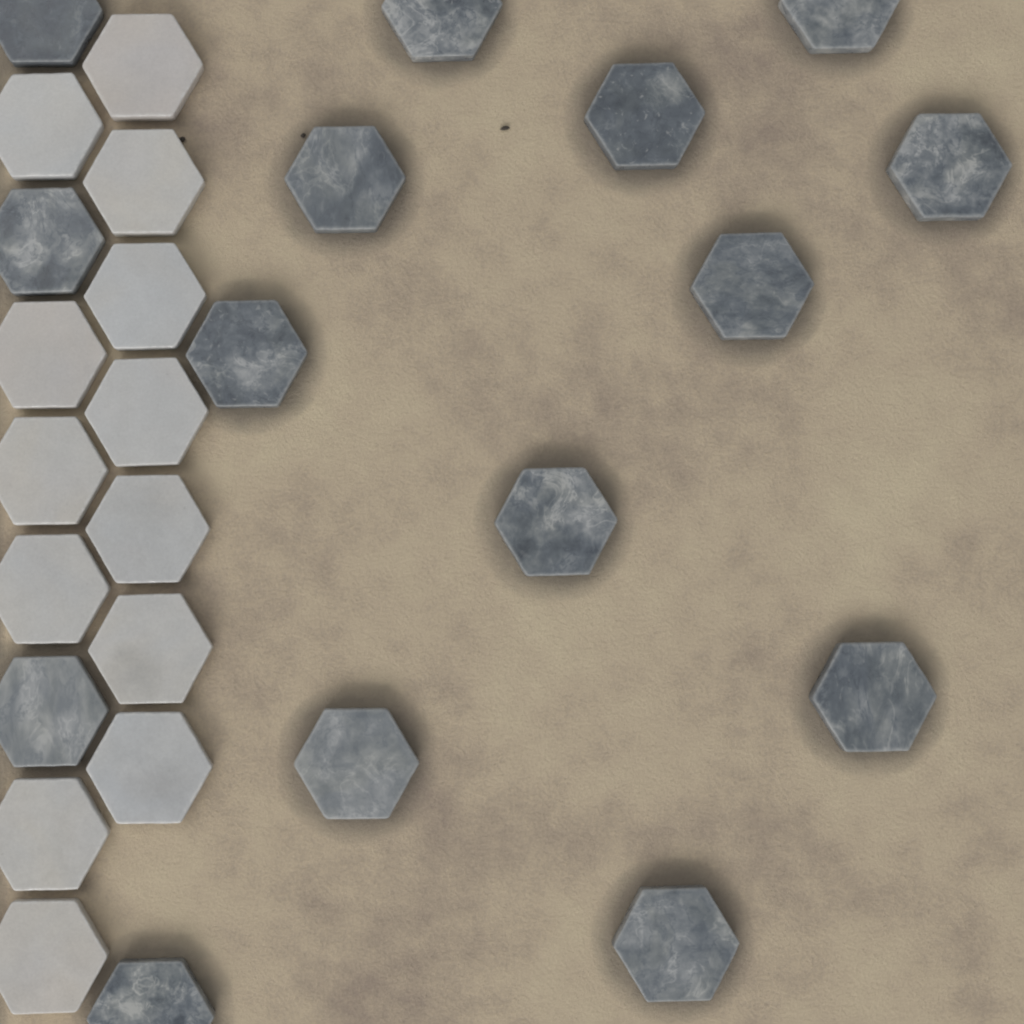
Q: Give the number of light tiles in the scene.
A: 13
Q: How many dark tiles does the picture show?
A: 15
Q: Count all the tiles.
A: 28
